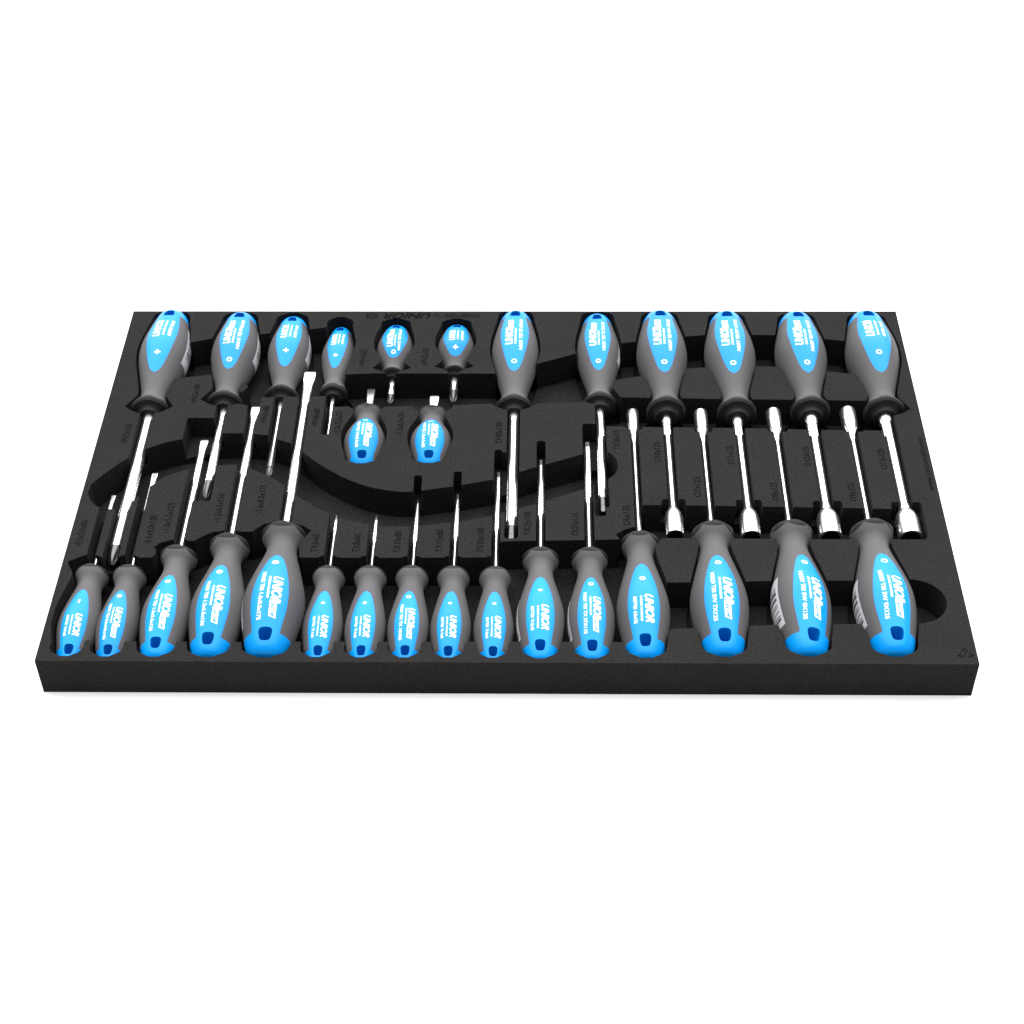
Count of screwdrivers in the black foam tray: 30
